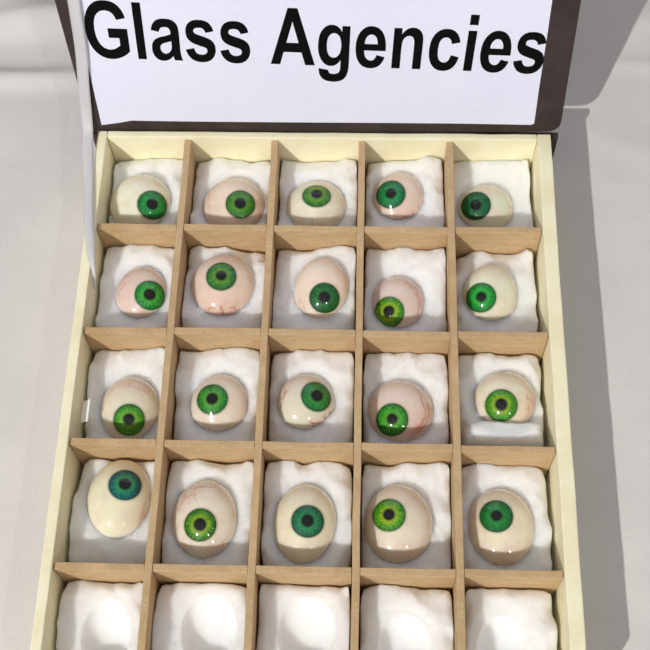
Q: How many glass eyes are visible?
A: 20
